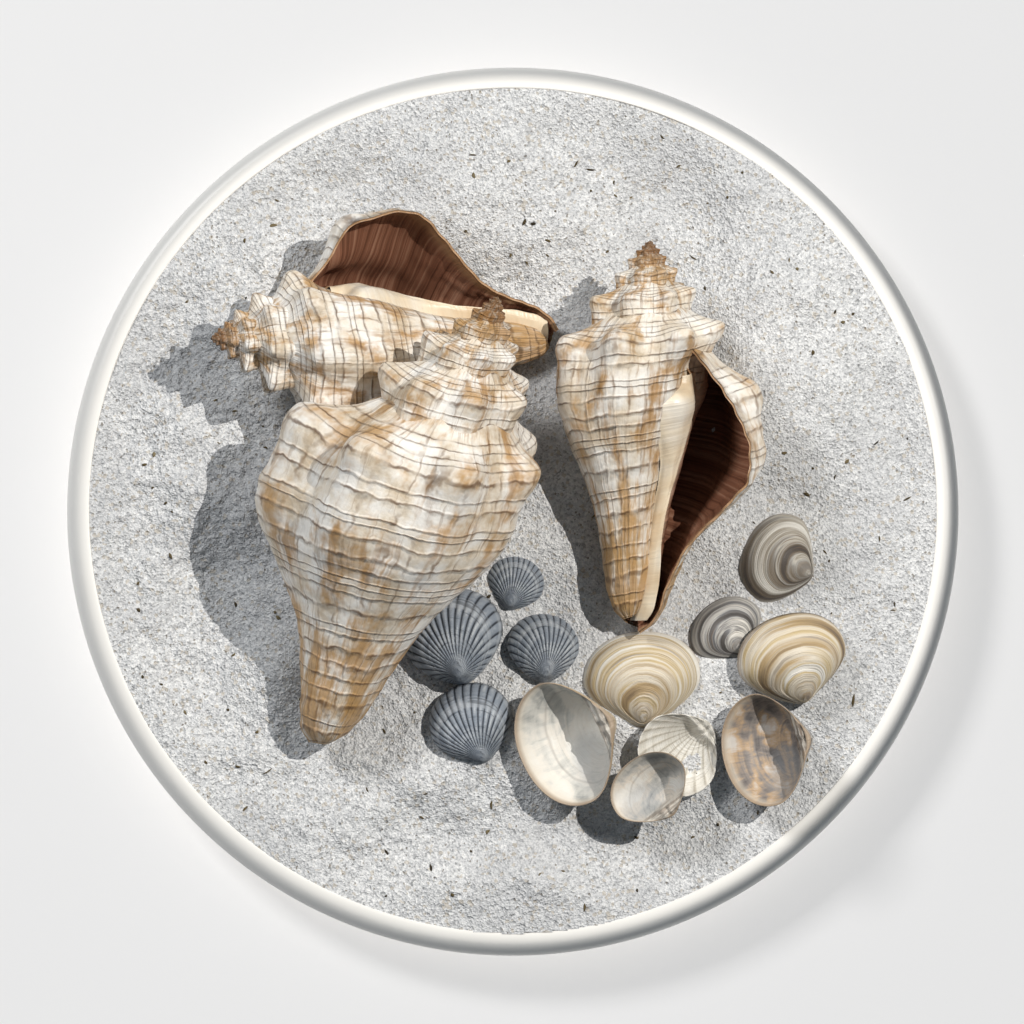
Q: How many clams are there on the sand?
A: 7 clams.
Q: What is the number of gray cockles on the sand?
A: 4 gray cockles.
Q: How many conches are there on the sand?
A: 3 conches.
